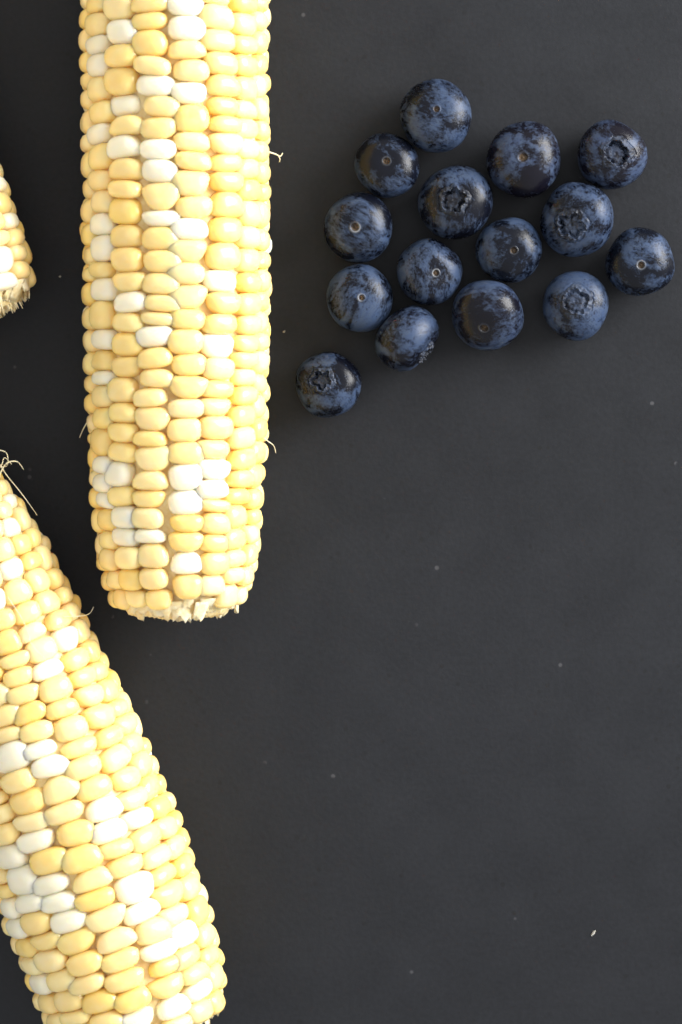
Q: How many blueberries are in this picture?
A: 15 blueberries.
